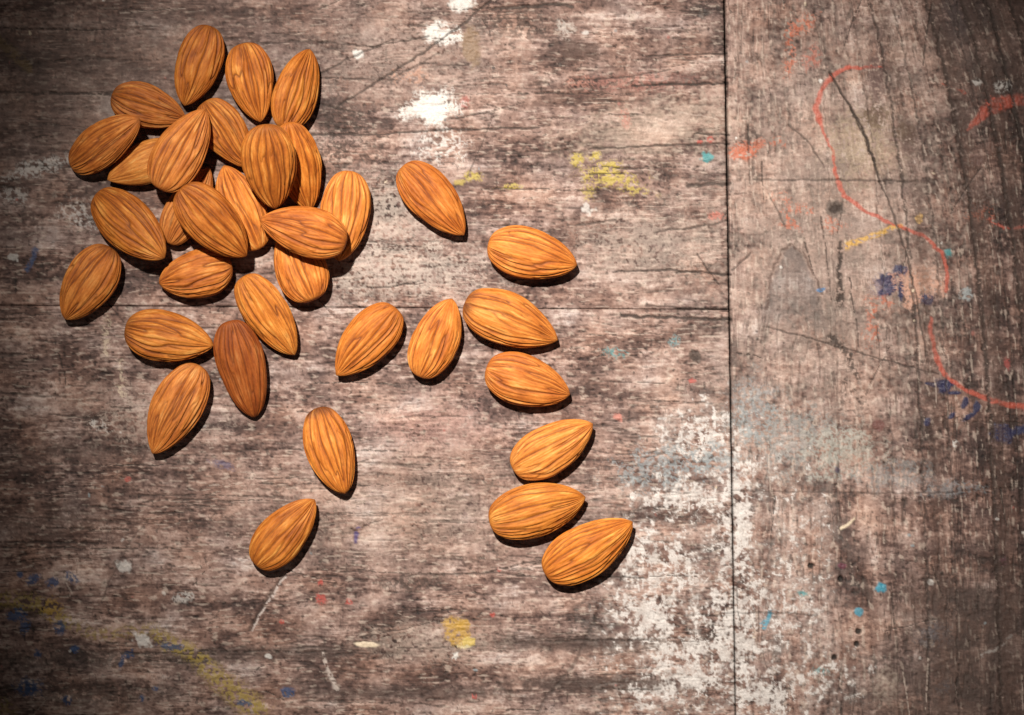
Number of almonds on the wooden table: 34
